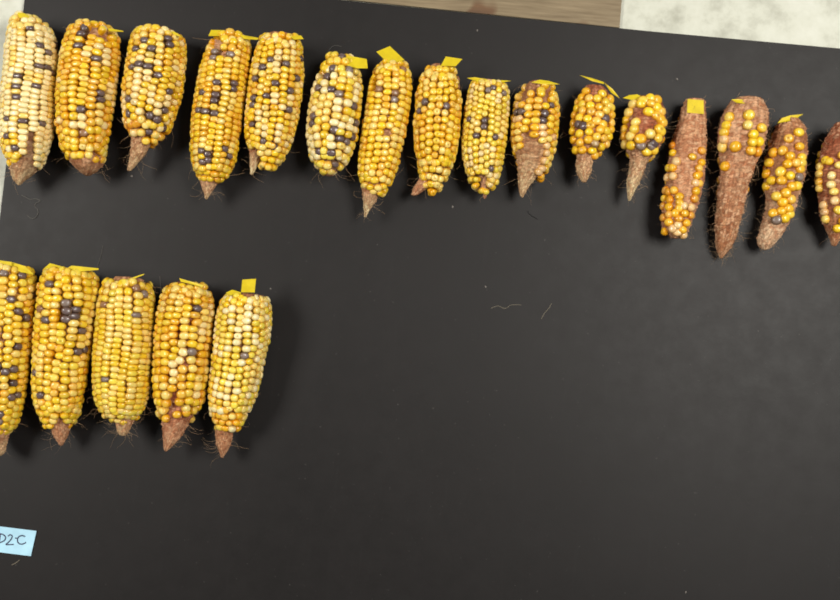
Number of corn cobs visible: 21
